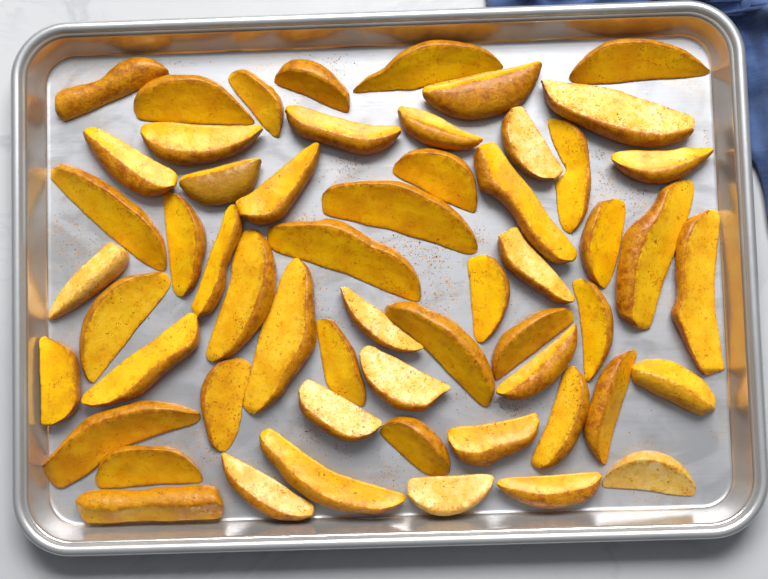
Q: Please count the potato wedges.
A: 57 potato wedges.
